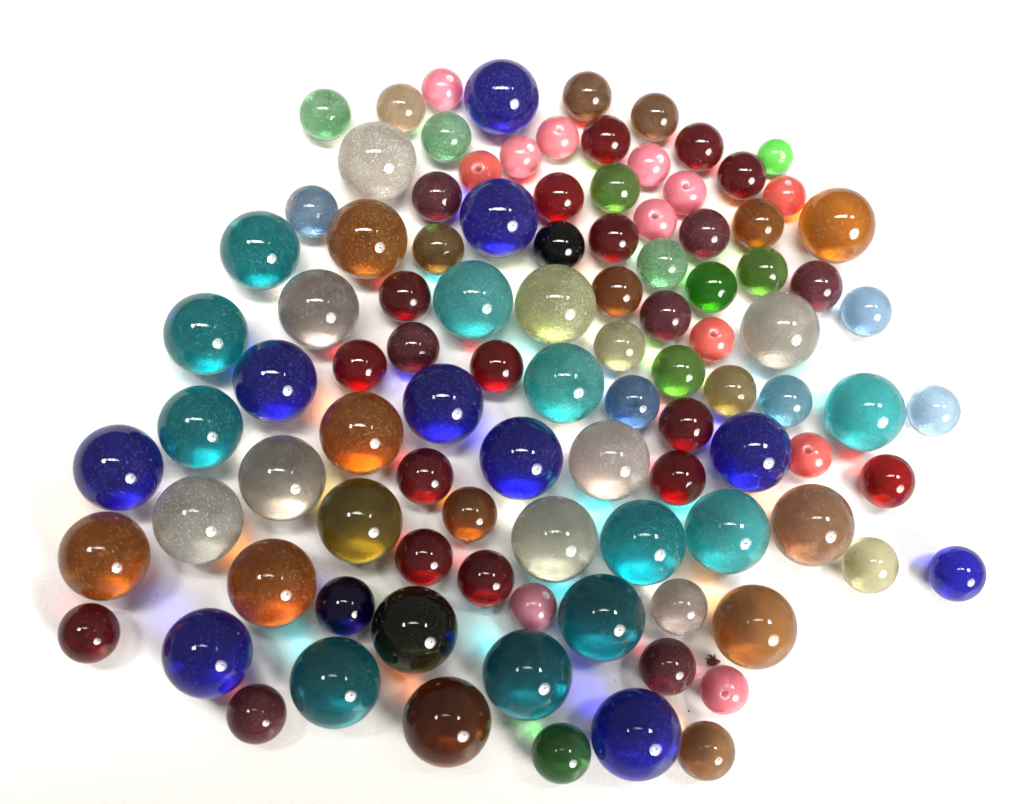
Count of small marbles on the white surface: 50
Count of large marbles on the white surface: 38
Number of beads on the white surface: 13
